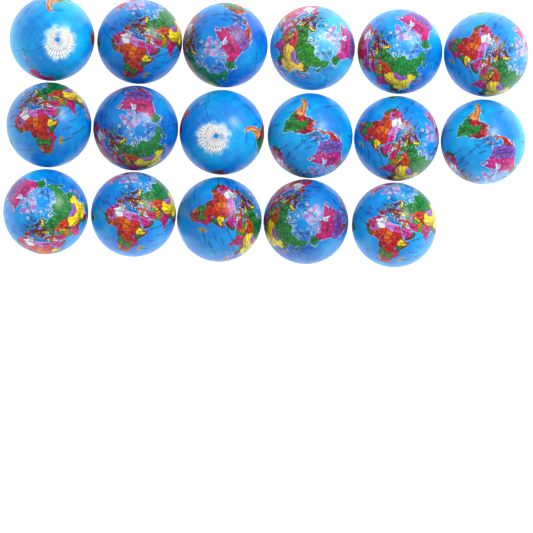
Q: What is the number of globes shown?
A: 17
